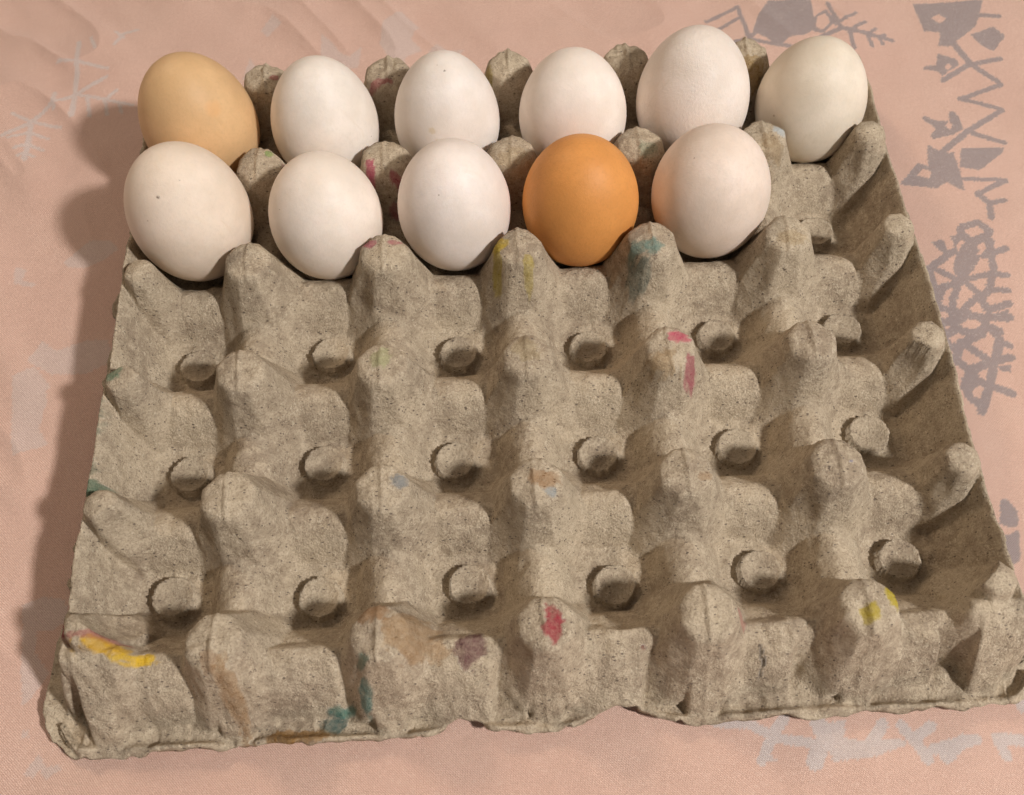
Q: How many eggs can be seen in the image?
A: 11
